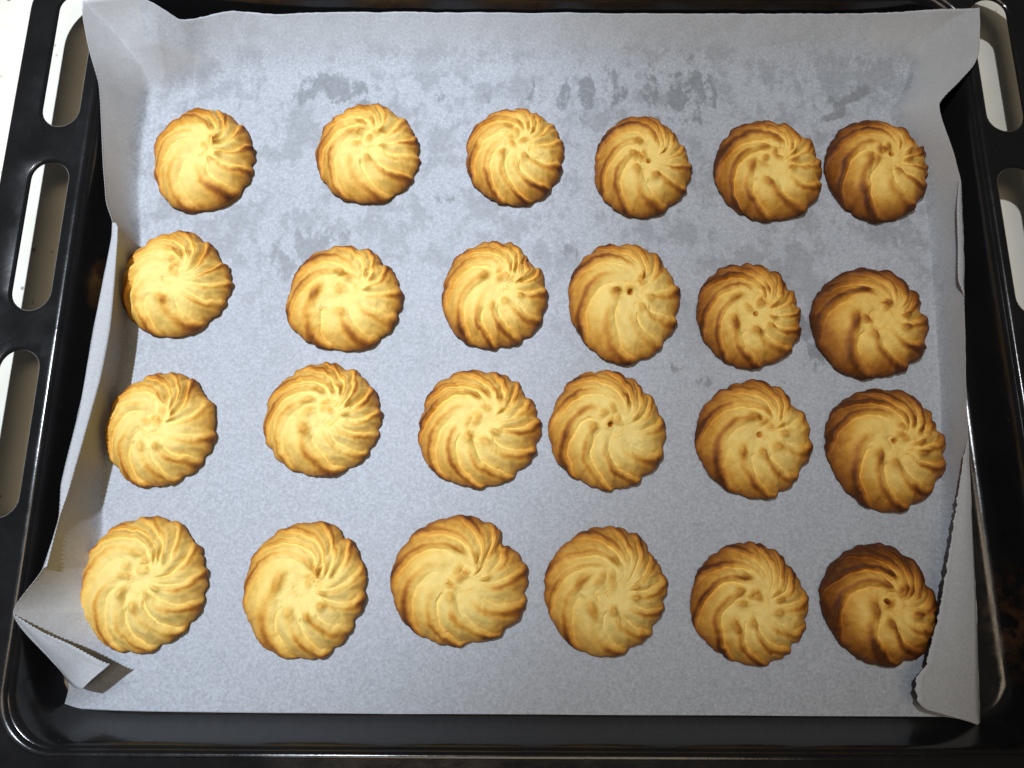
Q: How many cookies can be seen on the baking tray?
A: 24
